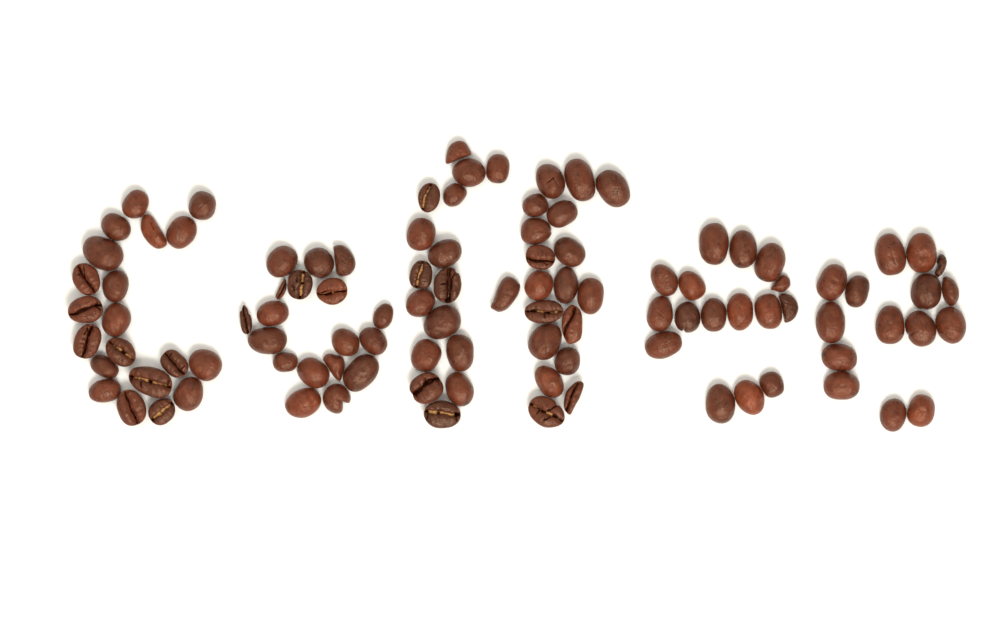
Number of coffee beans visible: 104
